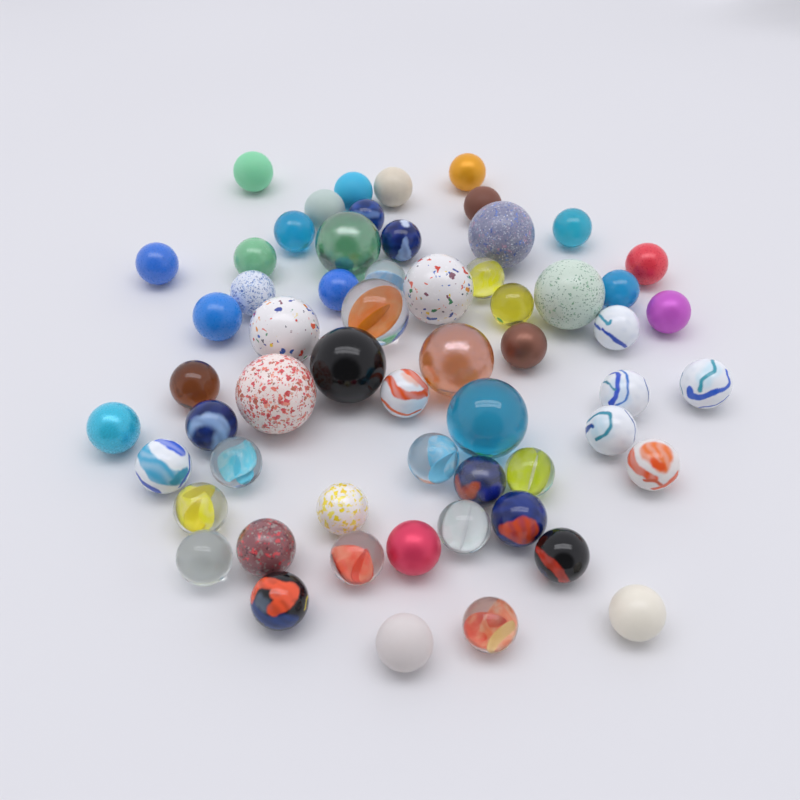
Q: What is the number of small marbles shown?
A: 49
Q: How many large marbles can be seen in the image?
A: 10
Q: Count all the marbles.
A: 59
